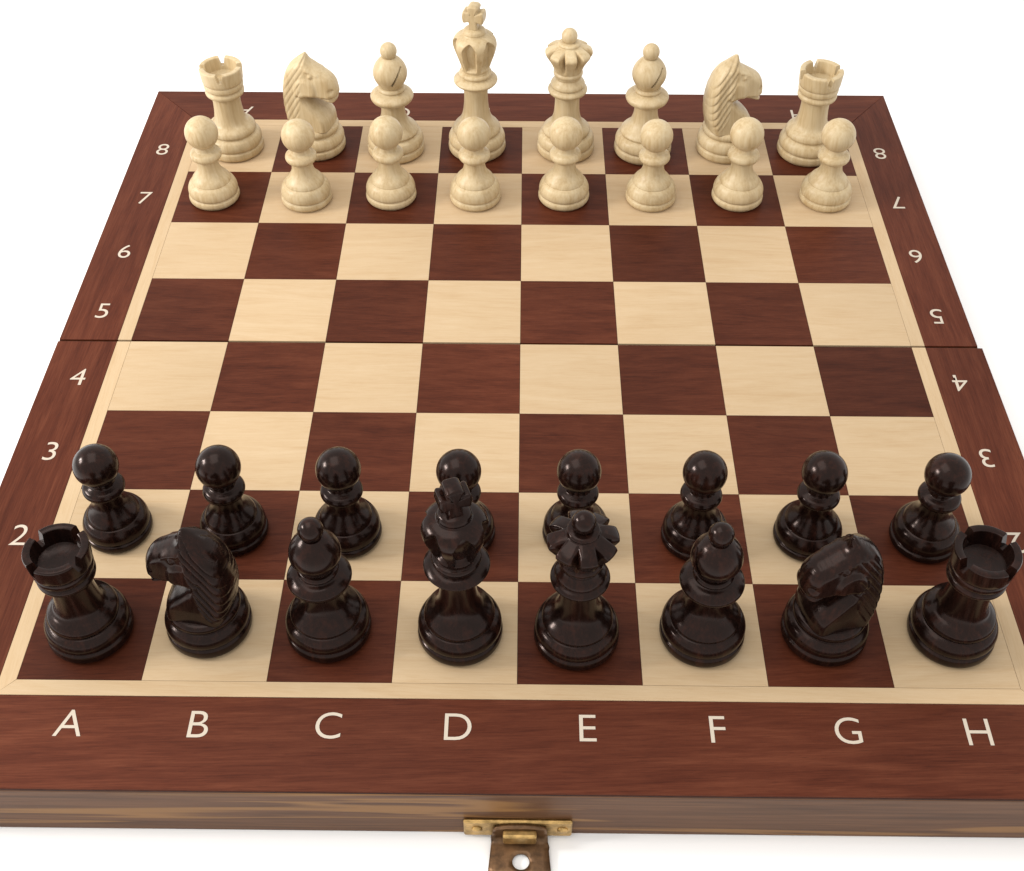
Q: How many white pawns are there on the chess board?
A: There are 8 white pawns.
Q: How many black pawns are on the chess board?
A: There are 8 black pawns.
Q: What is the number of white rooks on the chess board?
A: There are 2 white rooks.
